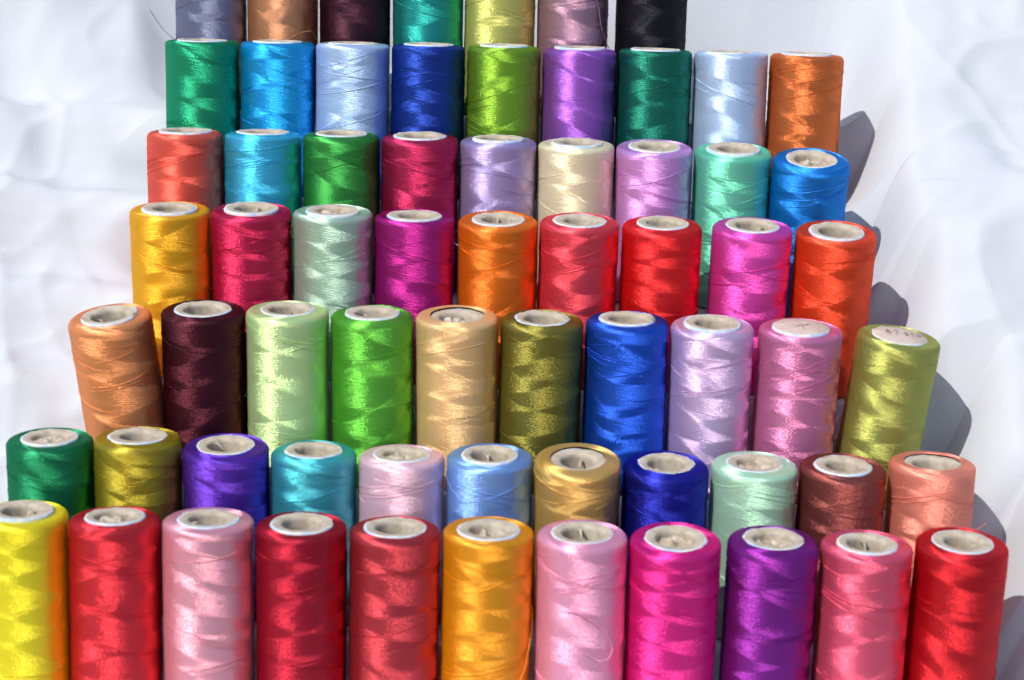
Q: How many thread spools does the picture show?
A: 66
